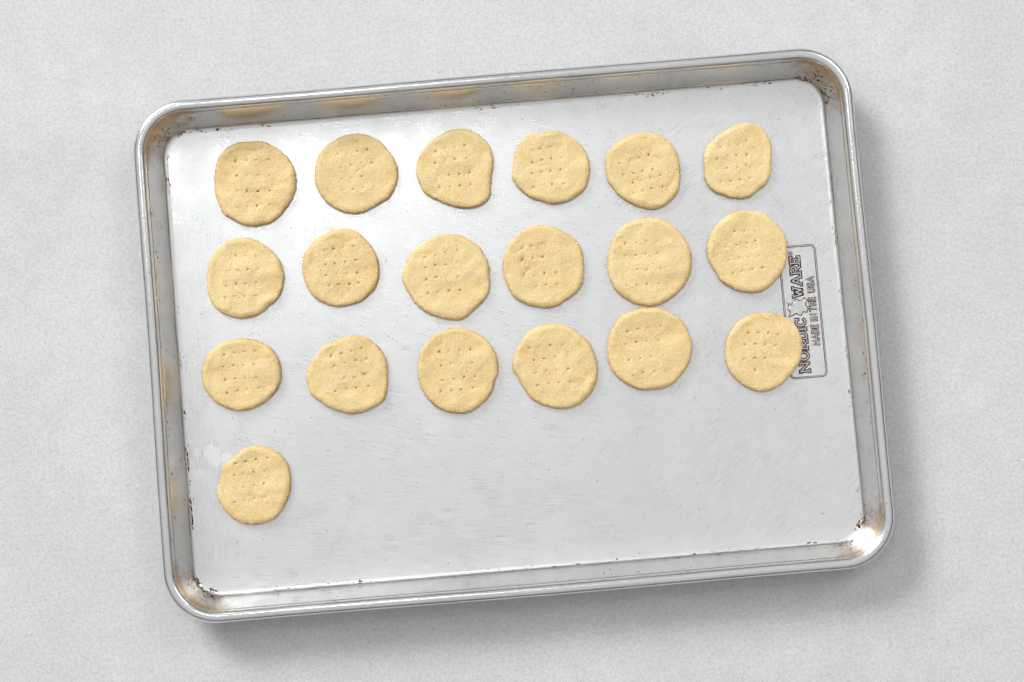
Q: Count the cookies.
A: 19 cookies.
